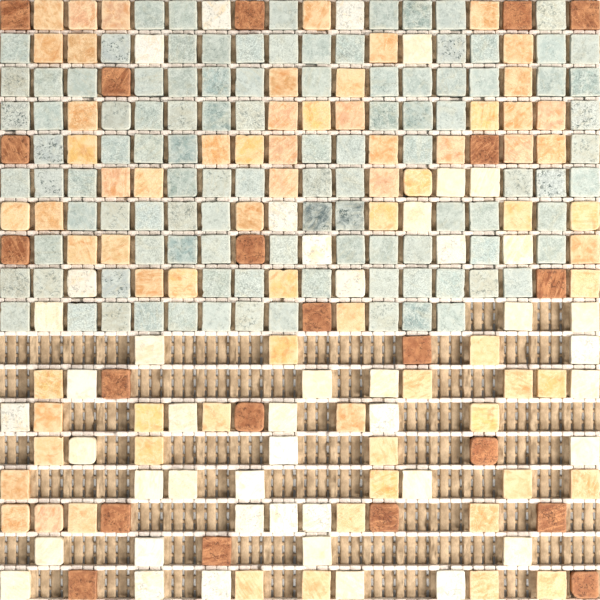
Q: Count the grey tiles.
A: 105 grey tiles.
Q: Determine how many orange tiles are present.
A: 73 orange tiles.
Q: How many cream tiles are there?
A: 45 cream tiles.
